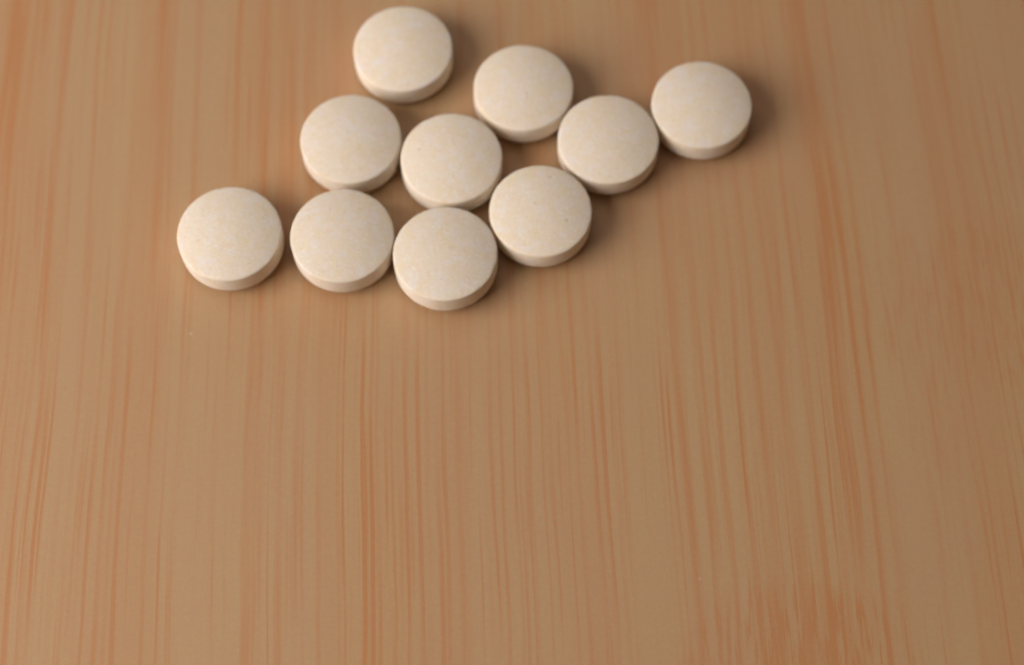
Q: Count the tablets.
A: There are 10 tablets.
